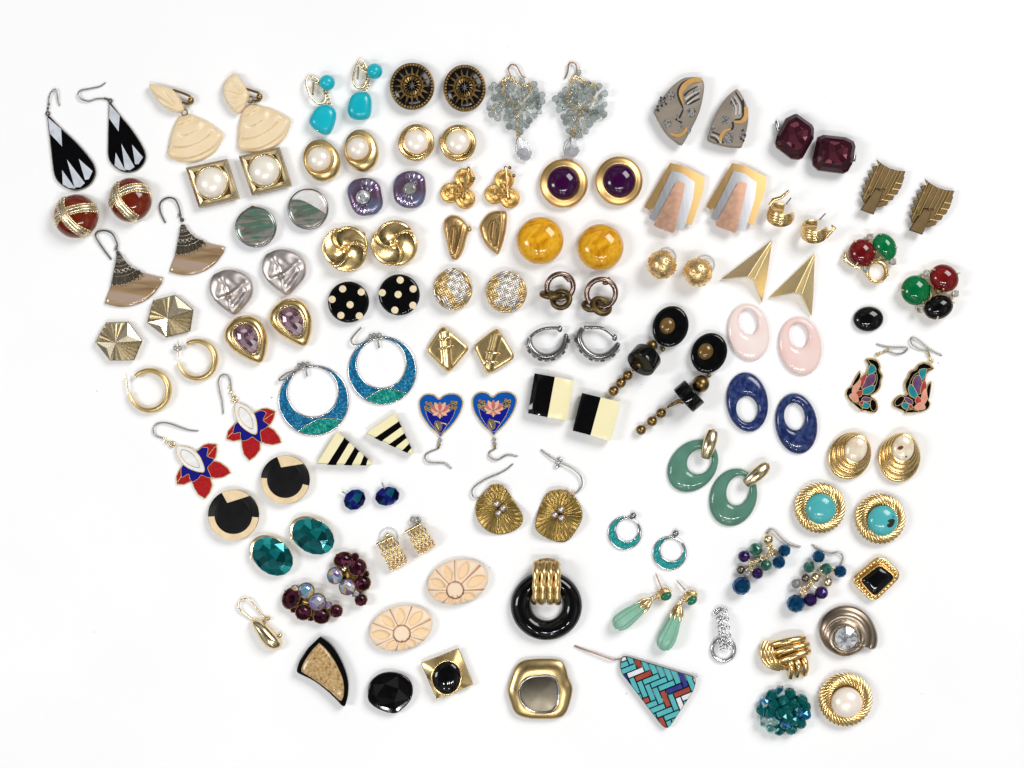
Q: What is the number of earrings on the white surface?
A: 125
